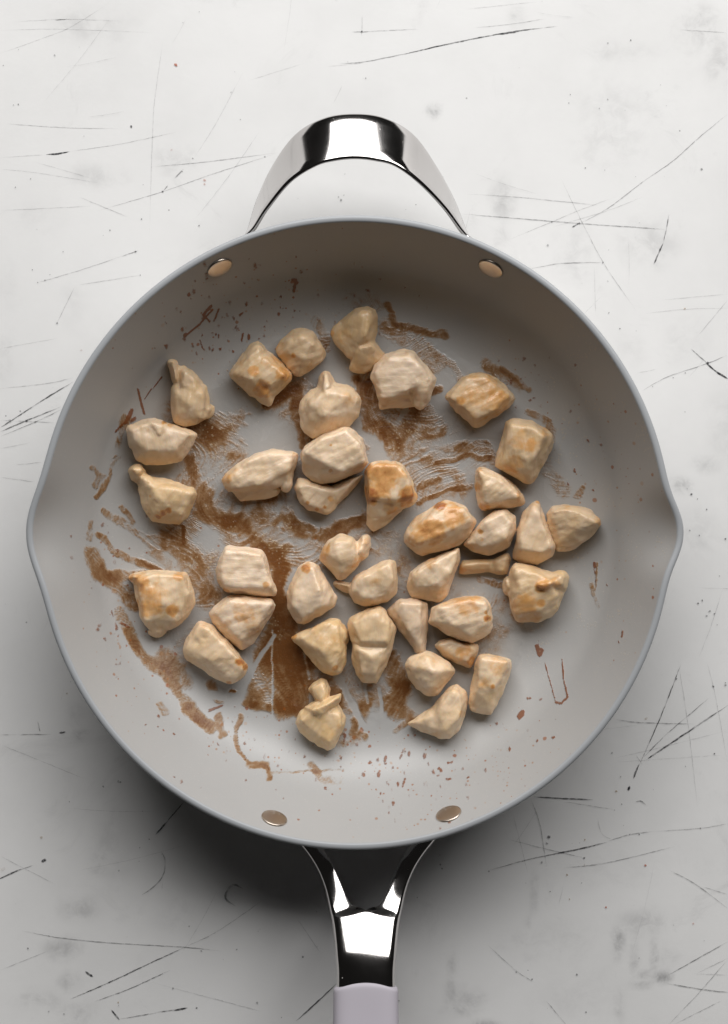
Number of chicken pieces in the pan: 38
